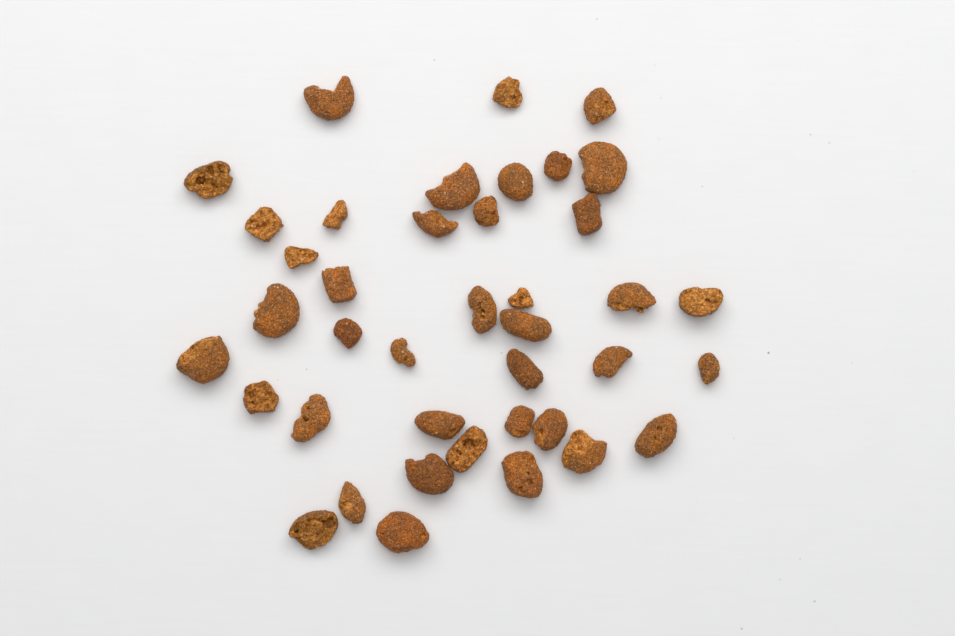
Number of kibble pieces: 40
